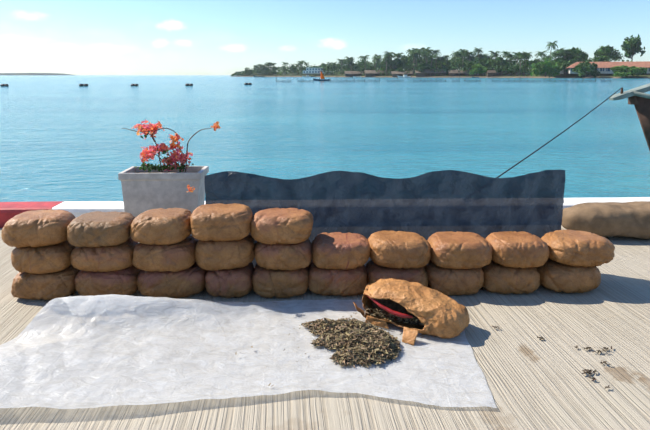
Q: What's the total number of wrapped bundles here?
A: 25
